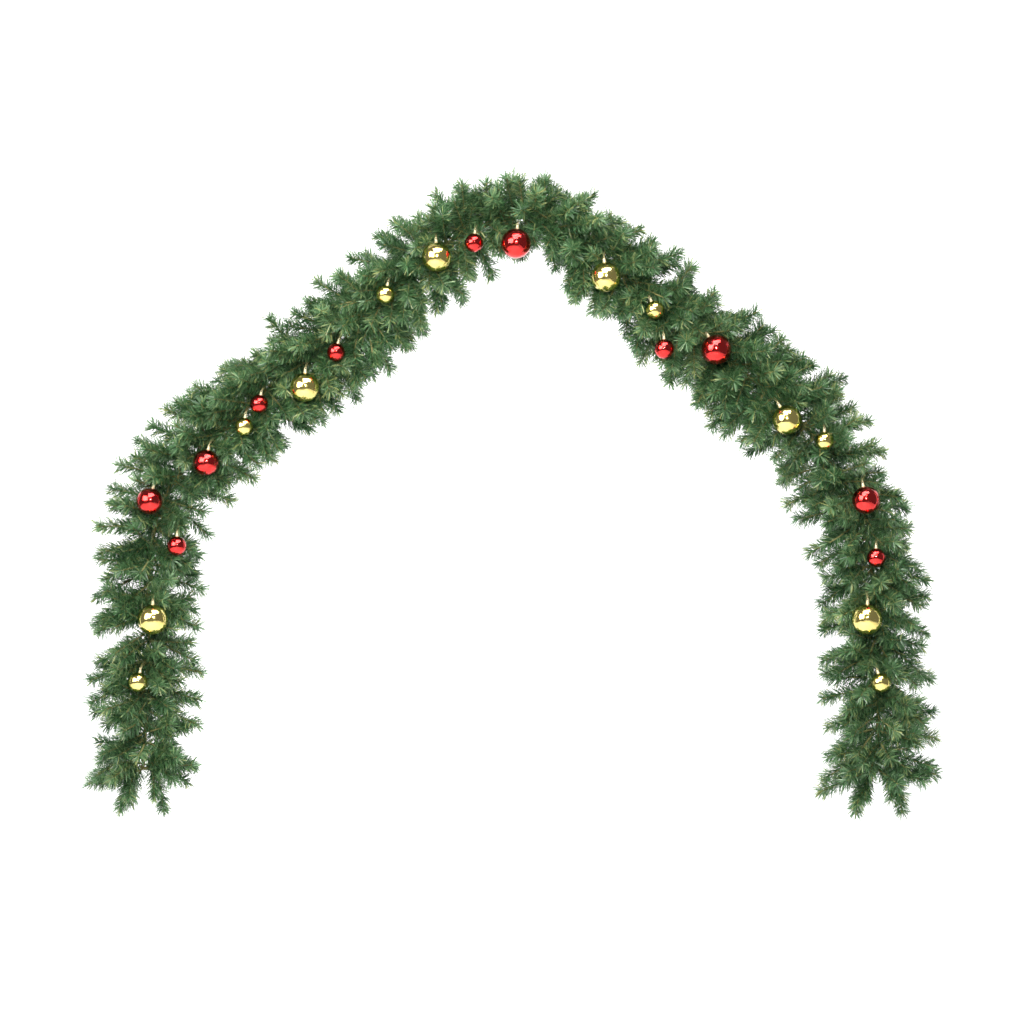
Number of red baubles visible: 11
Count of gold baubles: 12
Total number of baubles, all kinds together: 23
